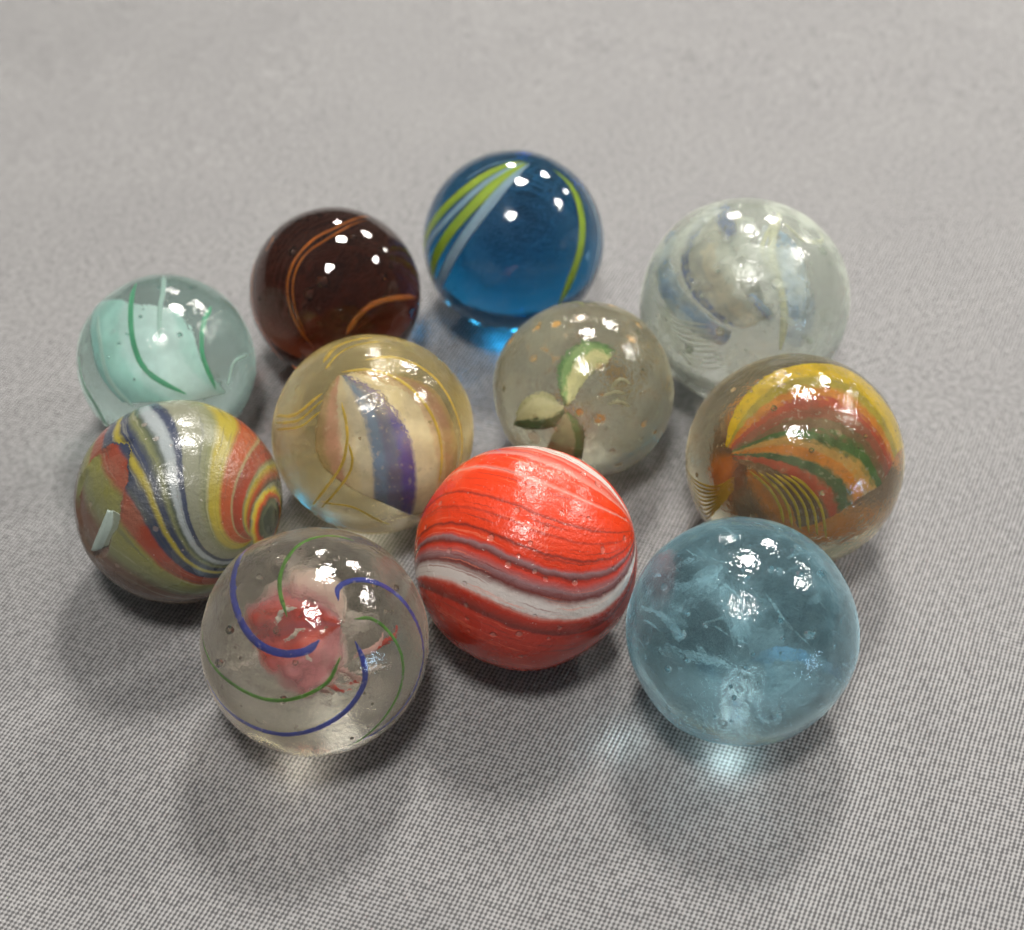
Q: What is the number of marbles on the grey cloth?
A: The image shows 11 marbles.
